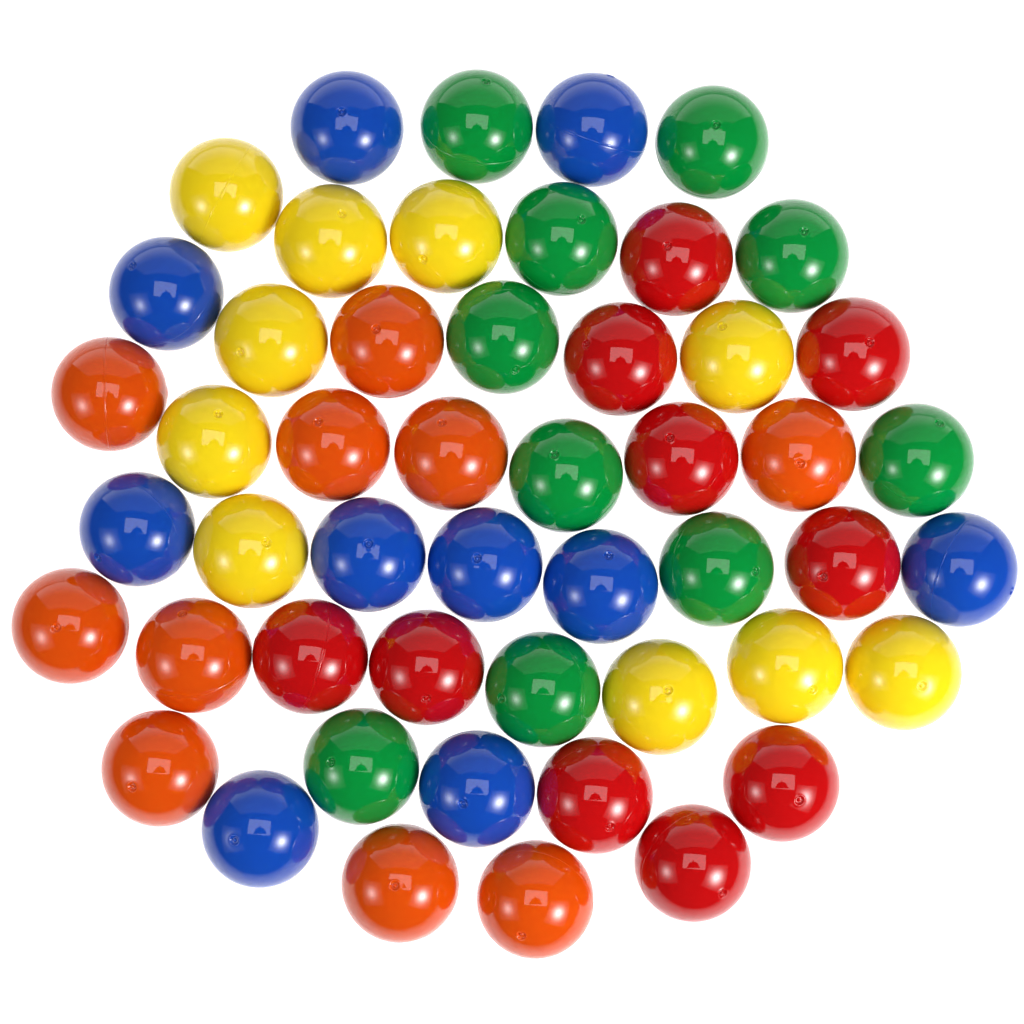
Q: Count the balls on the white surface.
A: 50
